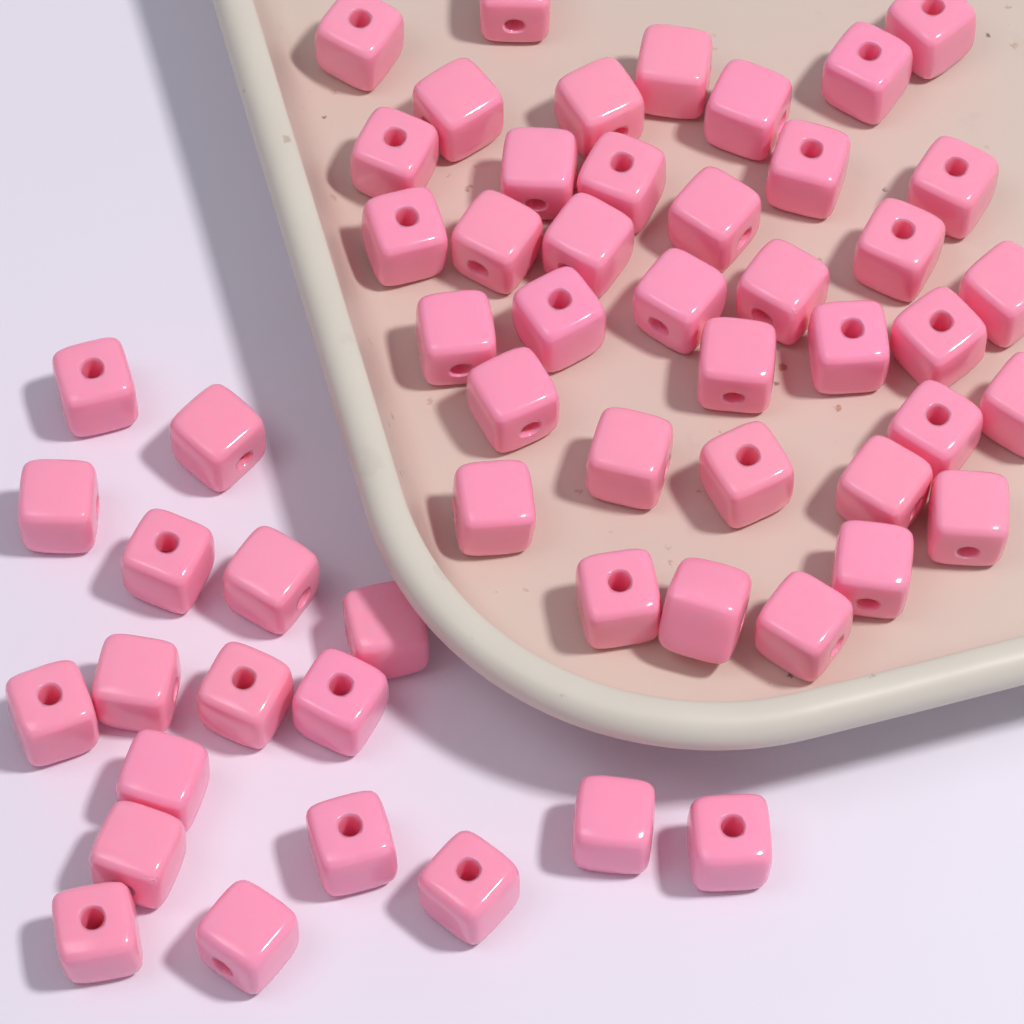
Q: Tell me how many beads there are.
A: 56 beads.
